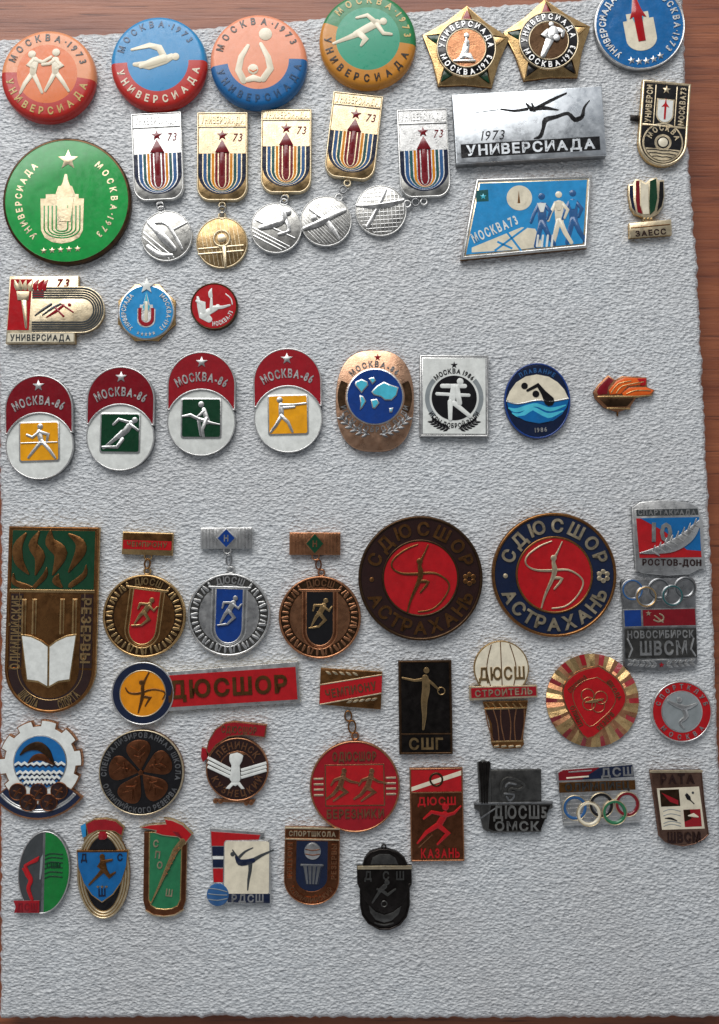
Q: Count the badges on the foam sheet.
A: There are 55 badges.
